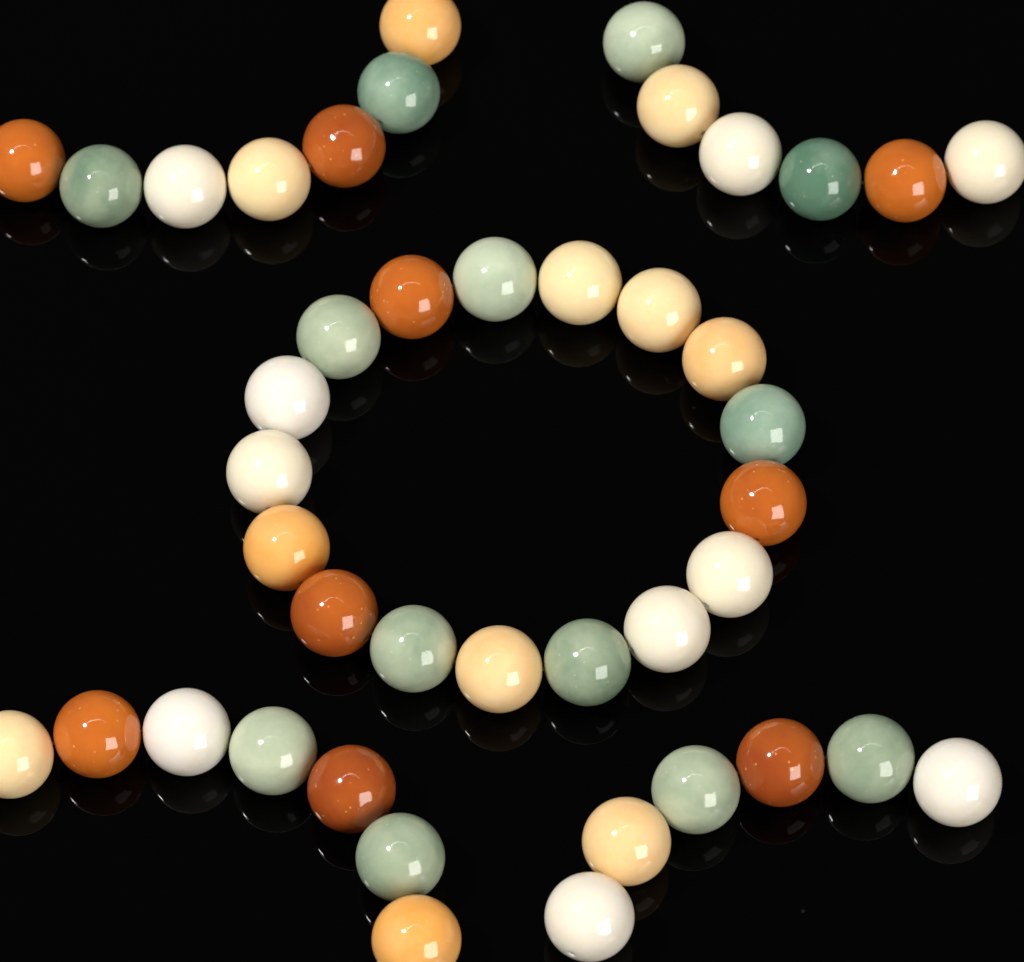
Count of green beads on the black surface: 13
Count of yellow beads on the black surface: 11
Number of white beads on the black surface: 10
